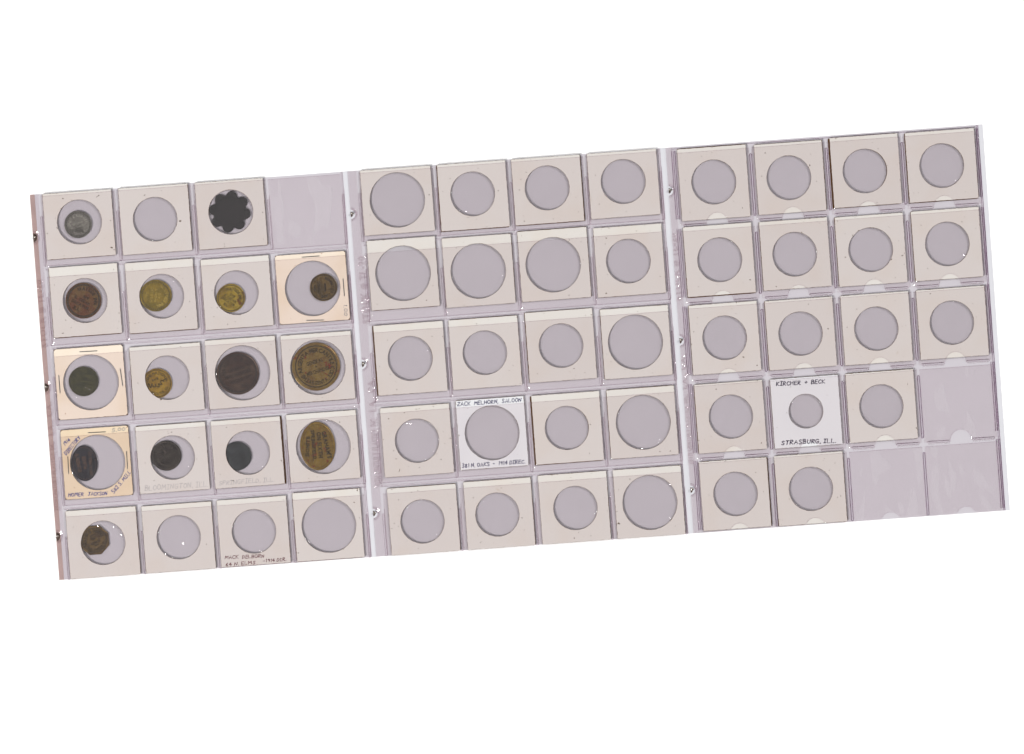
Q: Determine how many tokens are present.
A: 15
